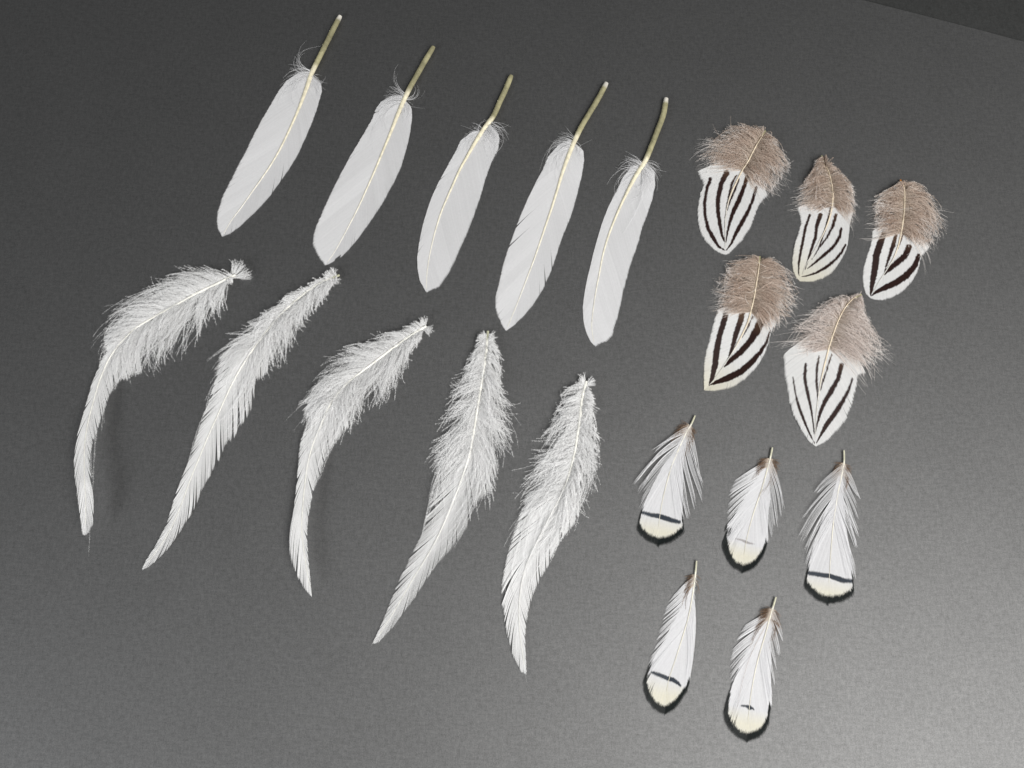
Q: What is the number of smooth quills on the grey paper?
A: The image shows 5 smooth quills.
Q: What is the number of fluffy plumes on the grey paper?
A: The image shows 5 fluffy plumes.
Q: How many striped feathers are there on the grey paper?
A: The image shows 5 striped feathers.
